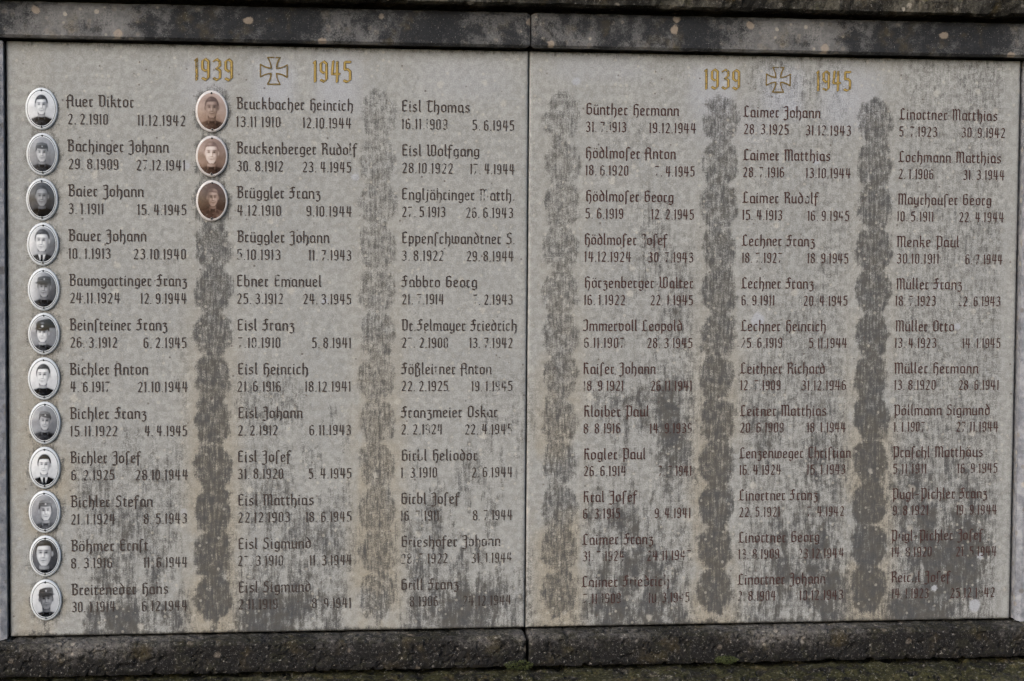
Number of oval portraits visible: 15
